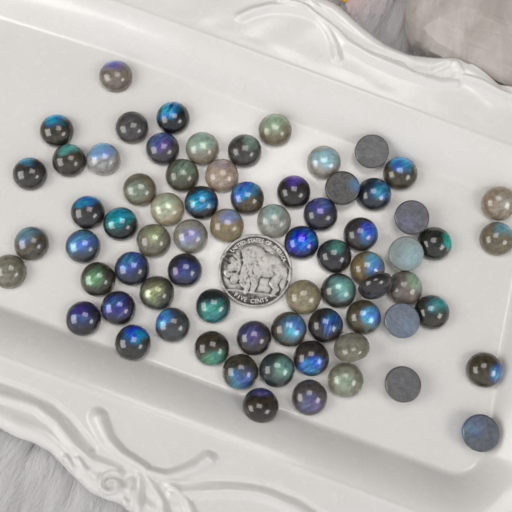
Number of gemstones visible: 72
